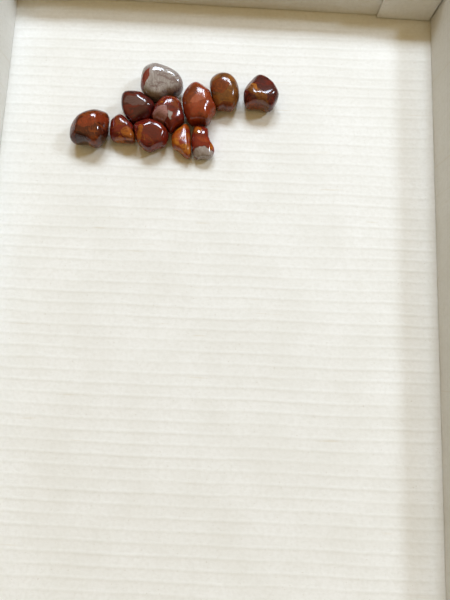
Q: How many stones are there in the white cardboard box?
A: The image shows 11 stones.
